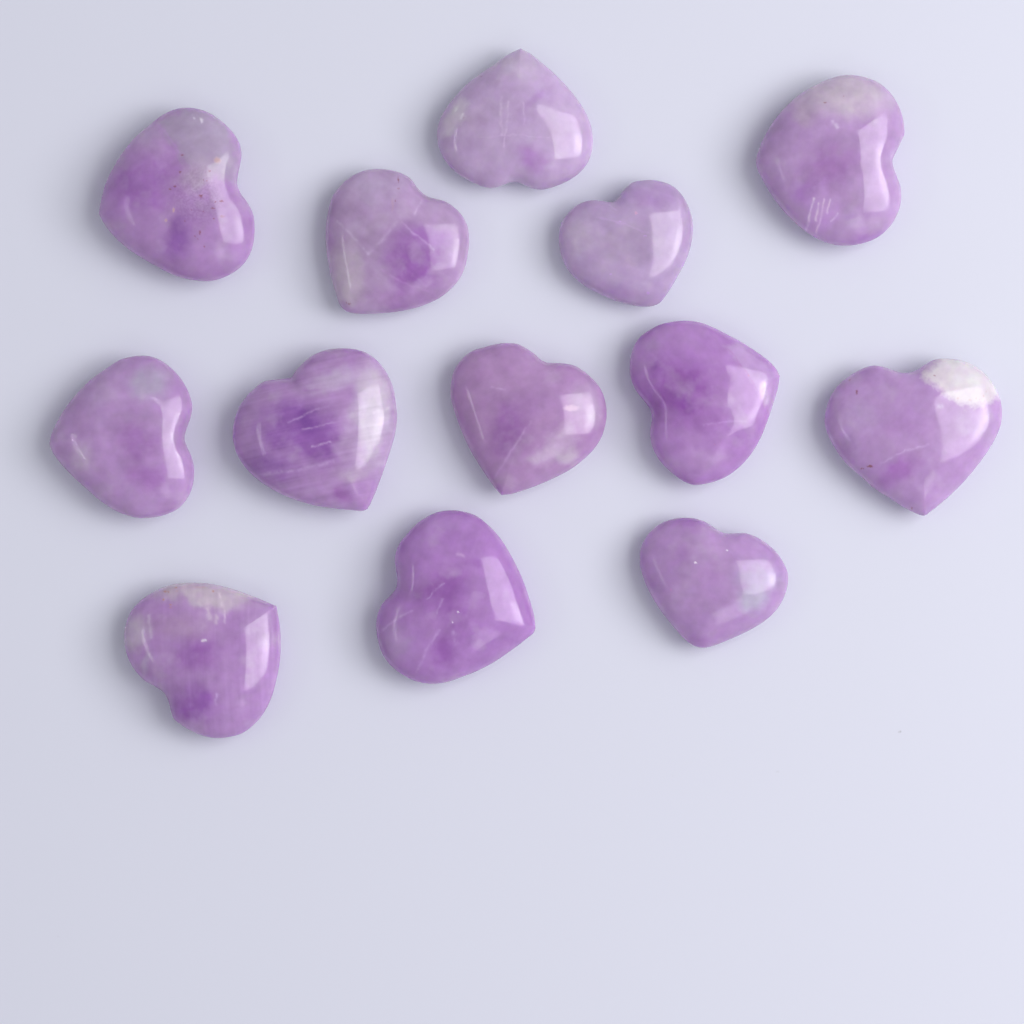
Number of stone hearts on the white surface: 13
